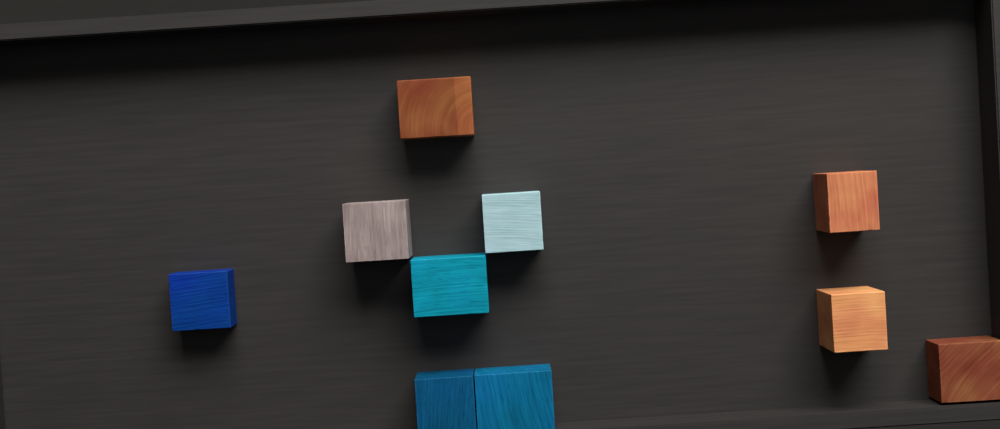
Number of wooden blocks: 10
